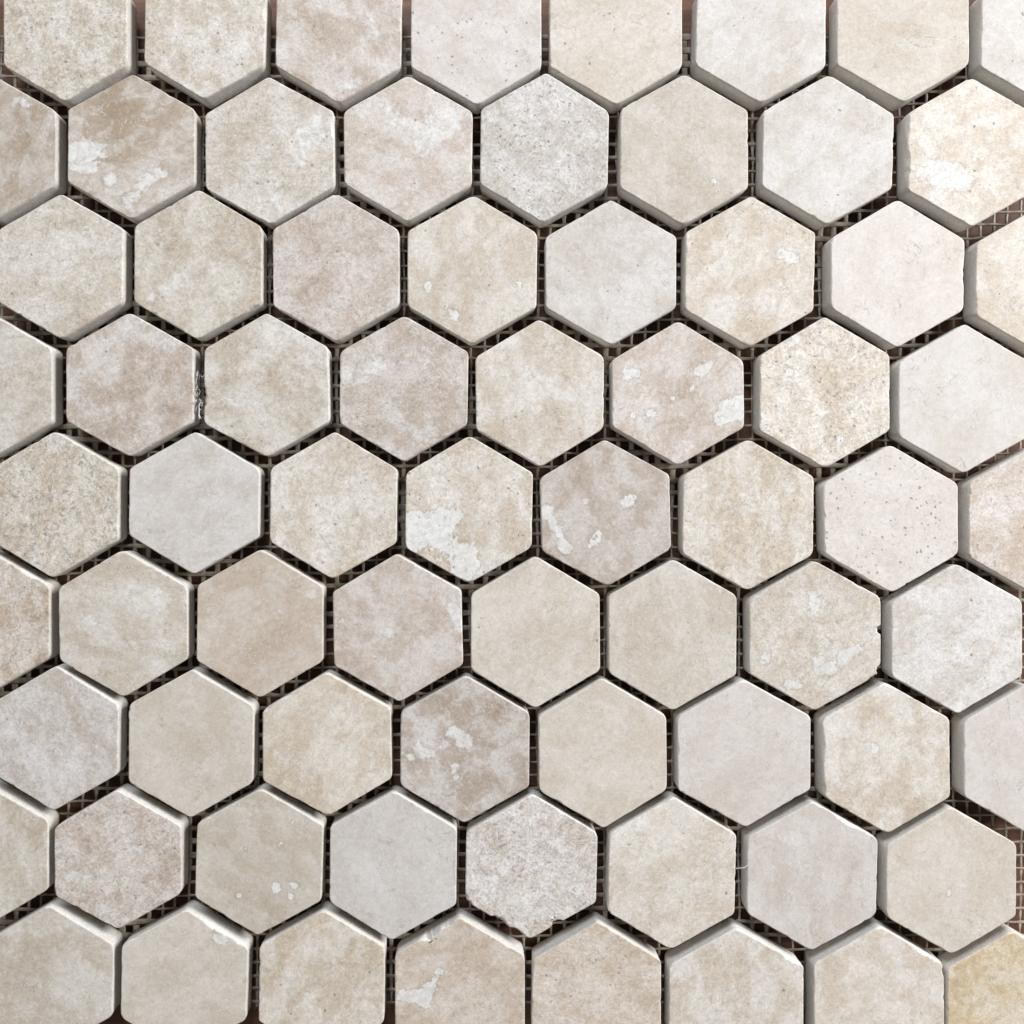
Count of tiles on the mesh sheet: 72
